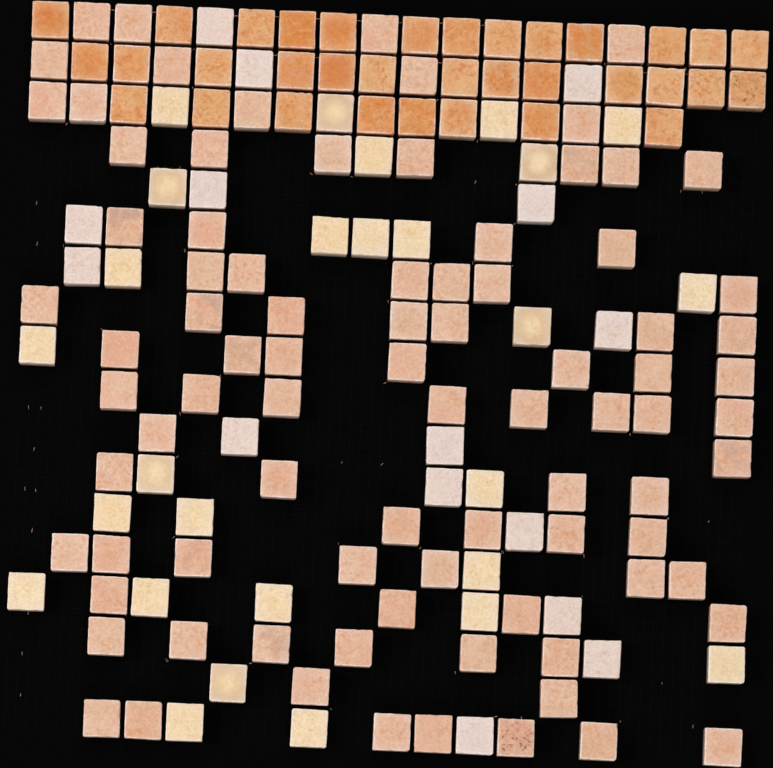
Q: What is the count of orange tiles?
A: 34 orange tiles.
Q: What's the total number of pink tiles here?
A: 86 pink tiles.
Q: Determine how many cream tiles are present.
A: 27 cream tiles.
